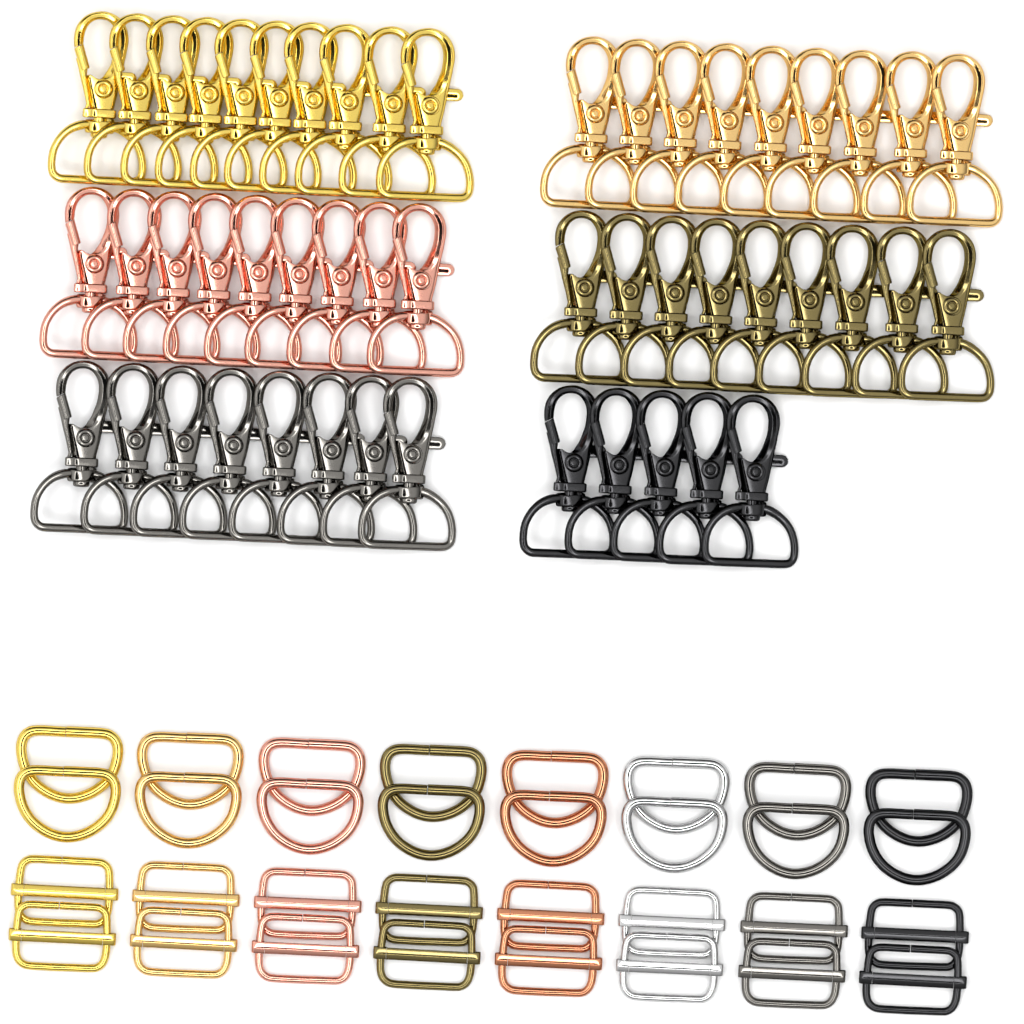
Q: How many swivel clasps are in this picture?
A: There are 50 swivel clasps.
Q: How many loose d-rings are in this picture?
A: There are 16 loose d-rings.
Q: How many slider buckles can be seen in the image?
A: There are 16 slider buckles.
